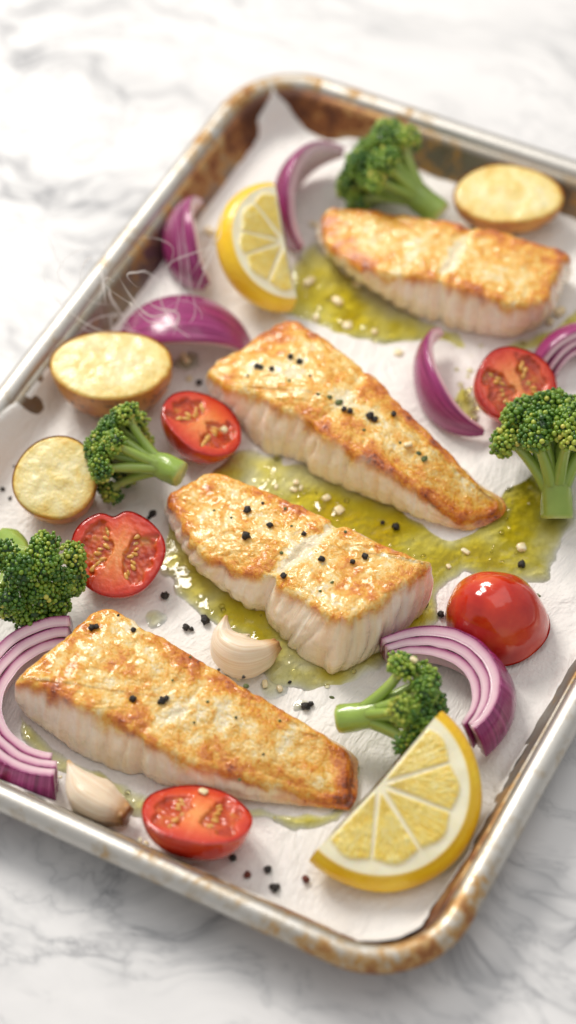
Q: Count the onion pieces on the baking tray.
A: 7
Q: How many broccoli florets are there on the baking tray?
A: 5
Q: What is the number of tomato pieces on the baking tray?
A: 5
